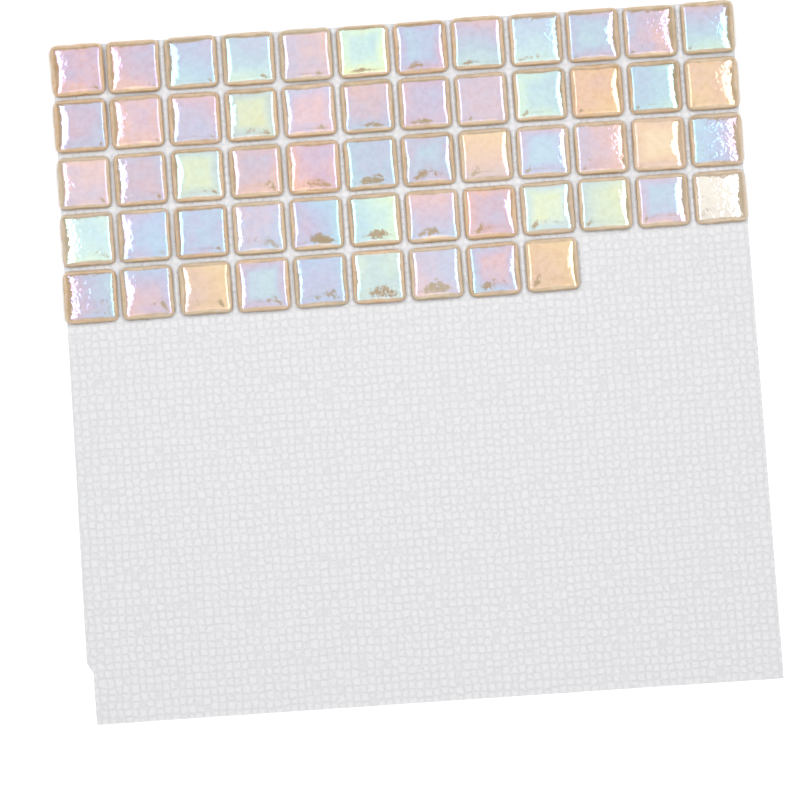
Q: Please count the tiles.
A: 57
